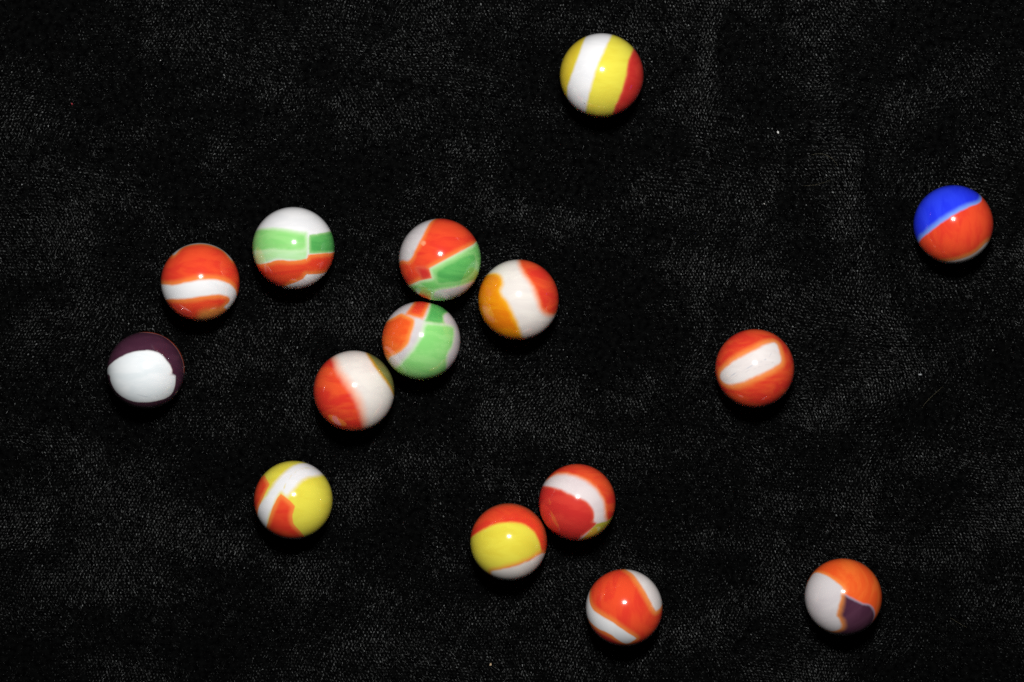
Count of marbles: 15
